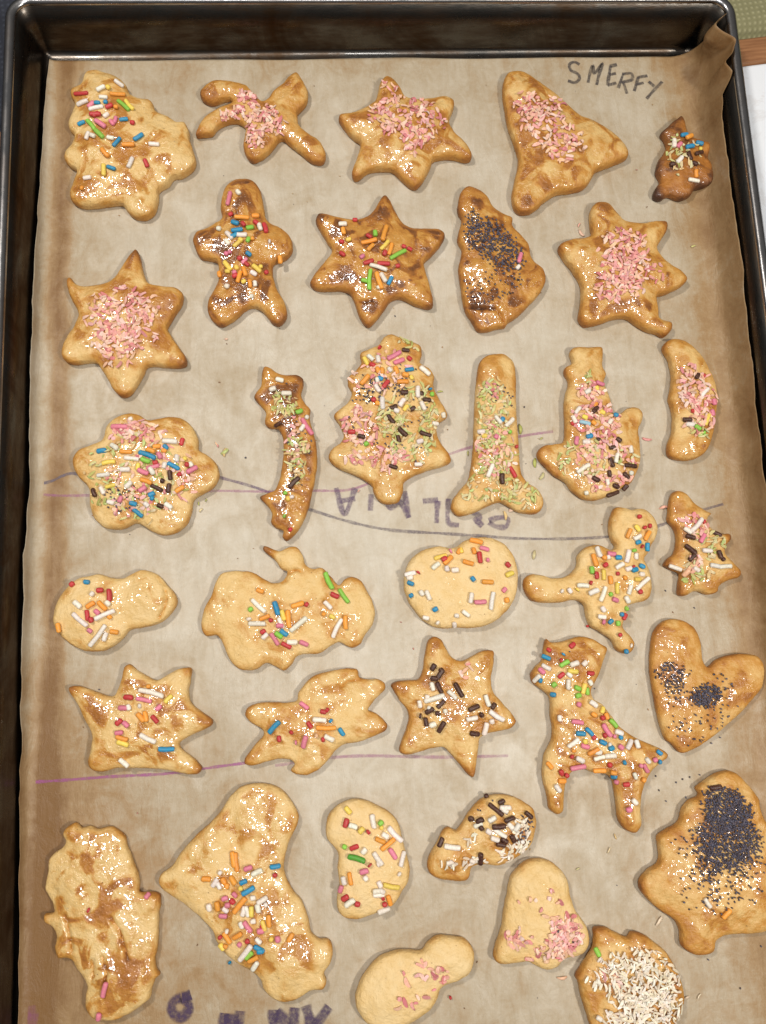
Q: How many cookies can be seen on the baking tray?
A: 34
